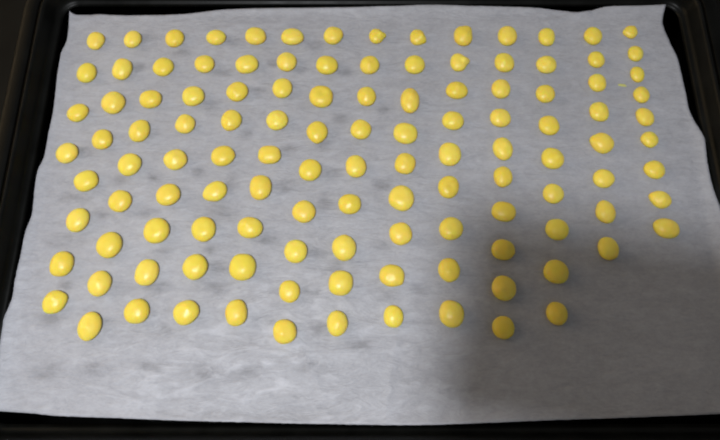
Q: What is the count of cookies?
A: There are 120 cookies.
